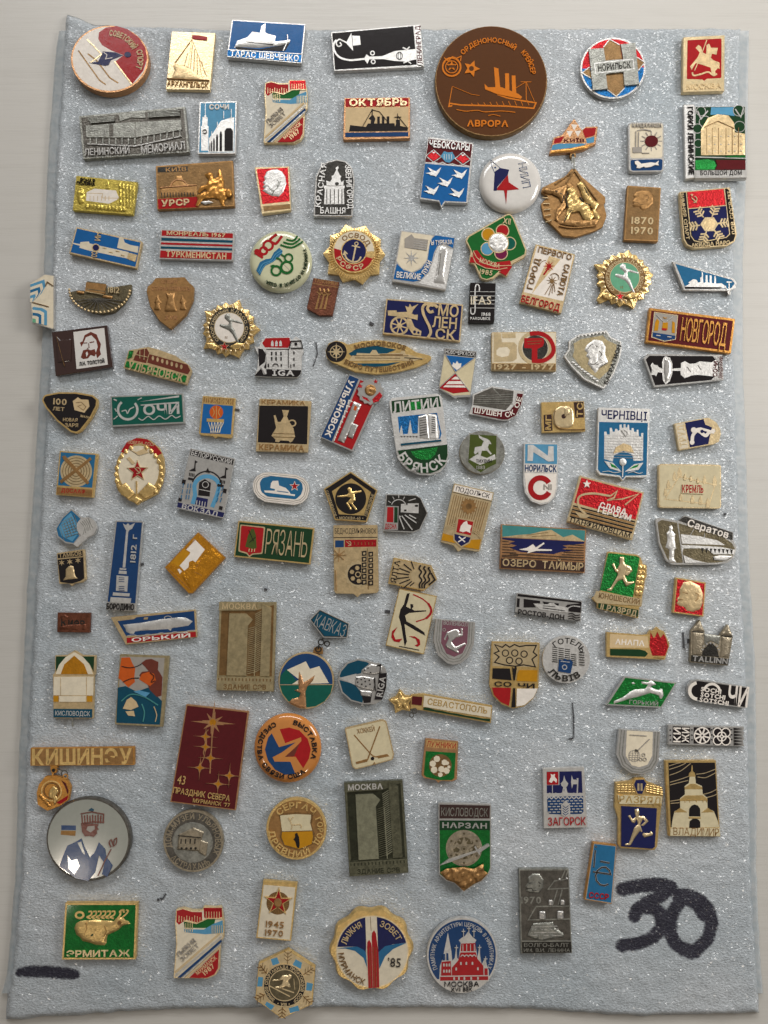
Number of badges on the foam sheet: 119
